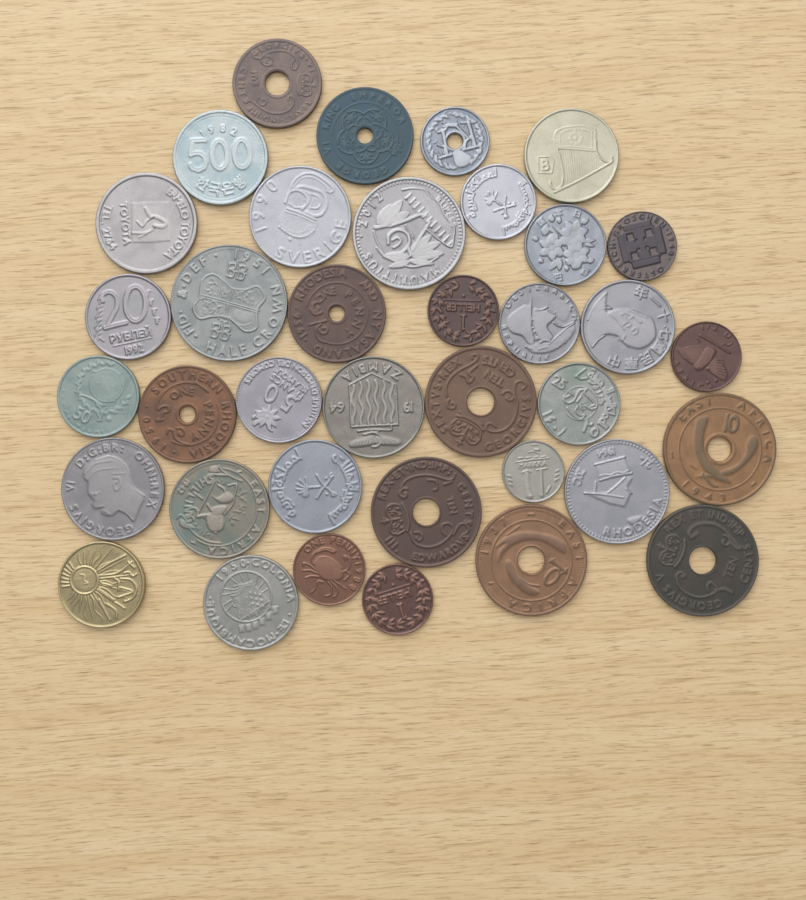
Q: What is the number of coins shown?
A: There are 37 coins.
